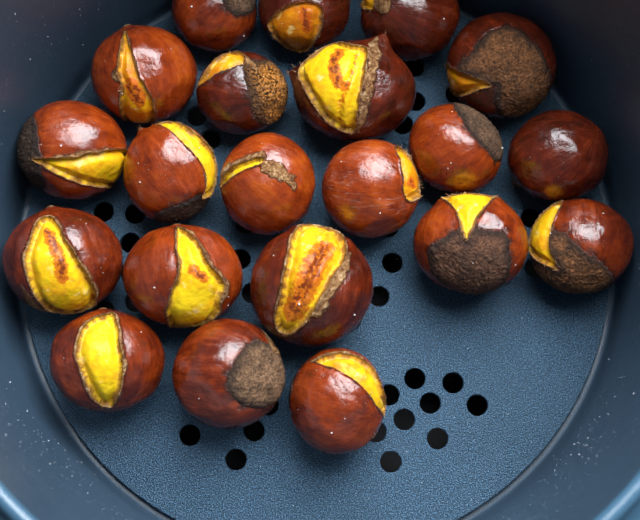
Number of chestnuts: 21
